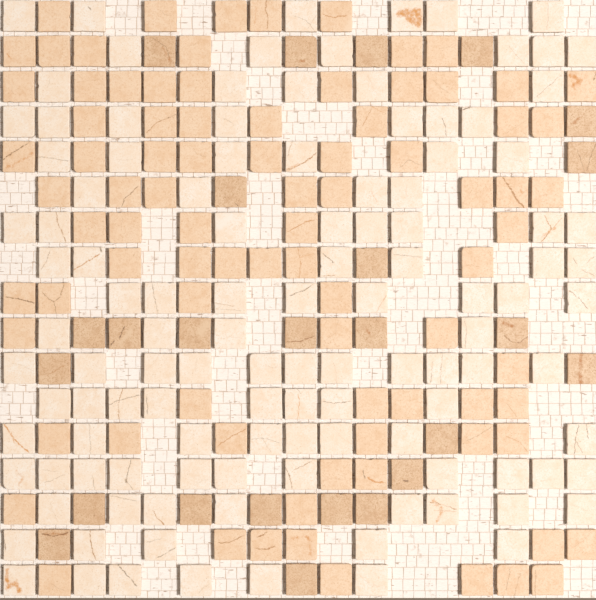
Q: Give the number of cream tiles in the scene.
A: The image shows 117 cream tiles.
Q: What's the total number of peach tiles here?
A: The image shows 87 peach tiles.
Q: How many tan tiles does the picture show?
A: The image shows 25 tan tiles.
